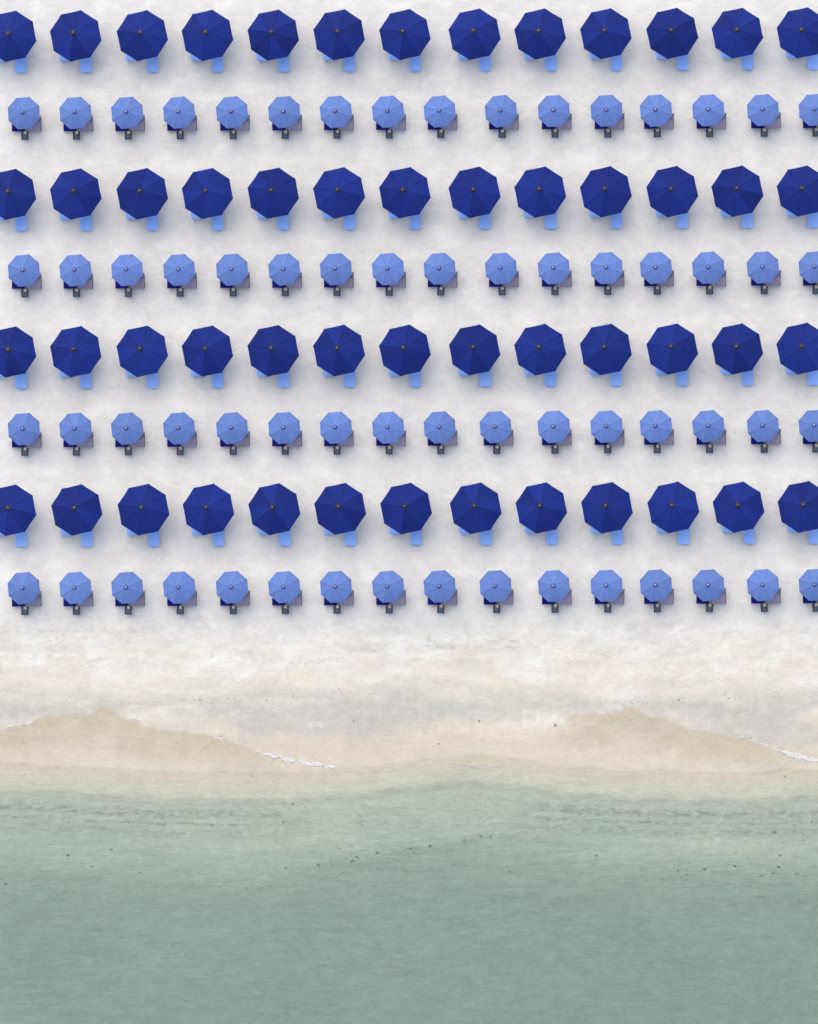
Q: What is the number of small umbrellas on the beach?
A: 64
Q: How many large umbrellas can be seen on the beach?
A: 52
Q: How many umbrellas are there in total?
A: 116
